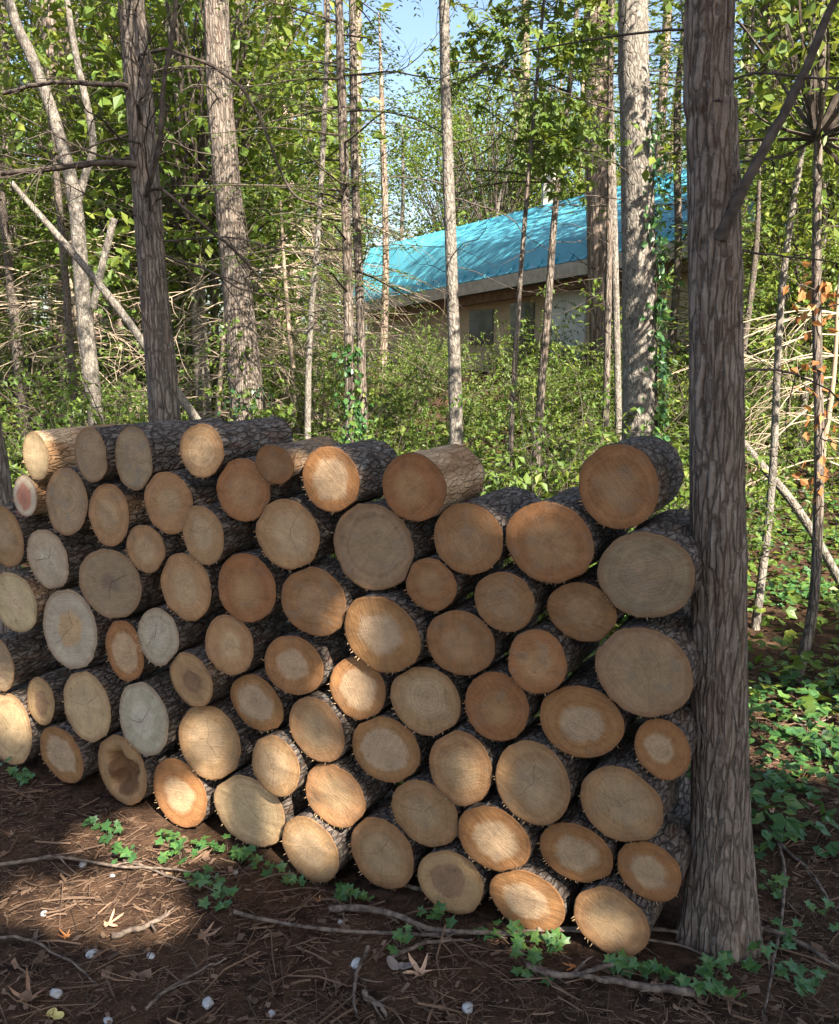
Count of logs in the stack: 72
